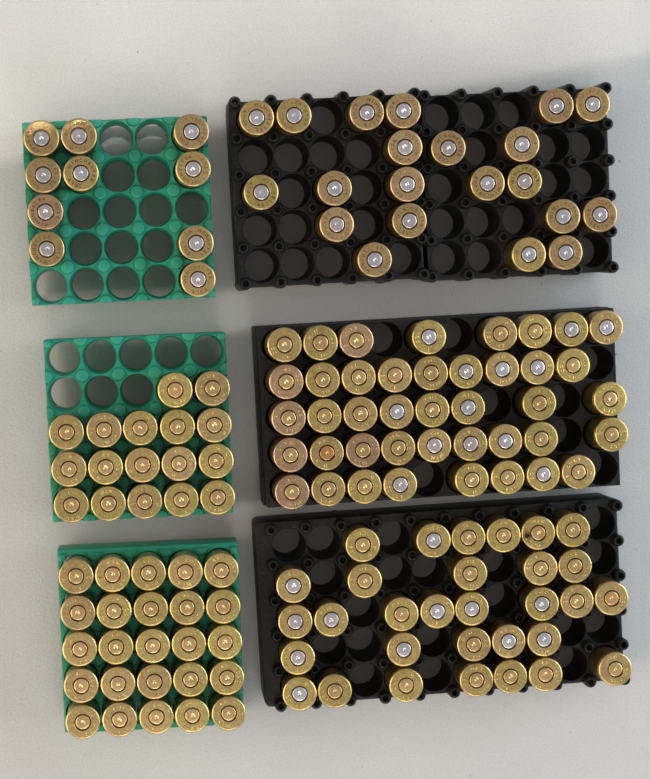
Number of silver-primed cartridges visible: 56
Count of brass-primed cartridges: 90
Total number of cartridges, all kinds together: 146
